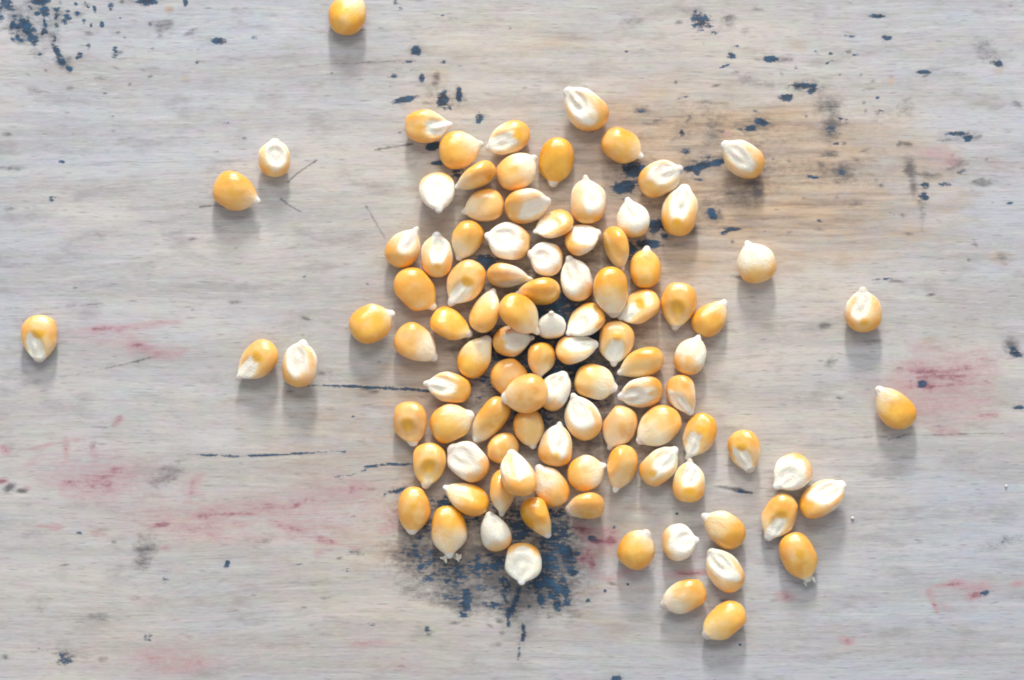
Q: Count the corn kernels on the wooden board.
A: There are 101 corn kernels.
